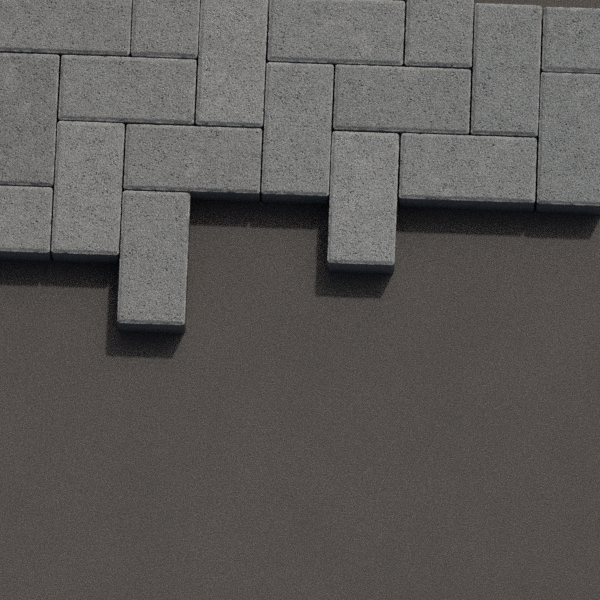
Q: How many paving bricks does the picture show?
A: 18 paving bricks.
